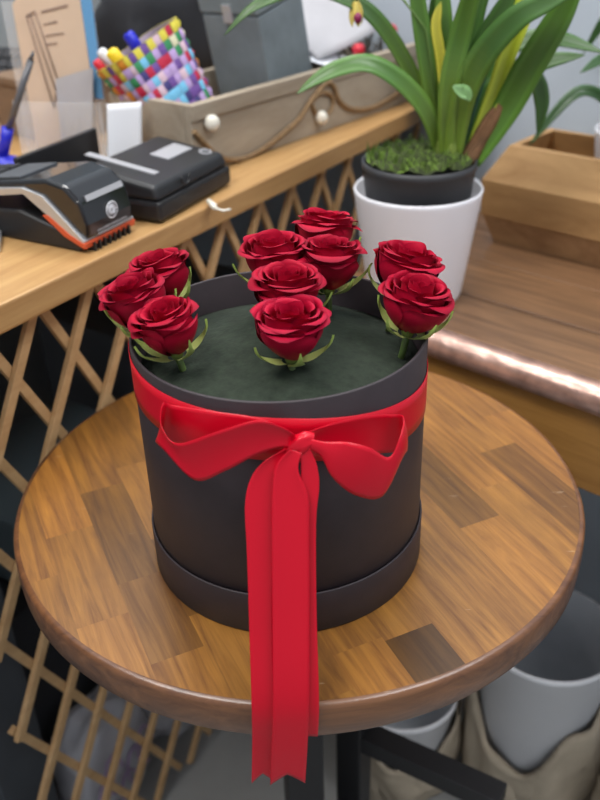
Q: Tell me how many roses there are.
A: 10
